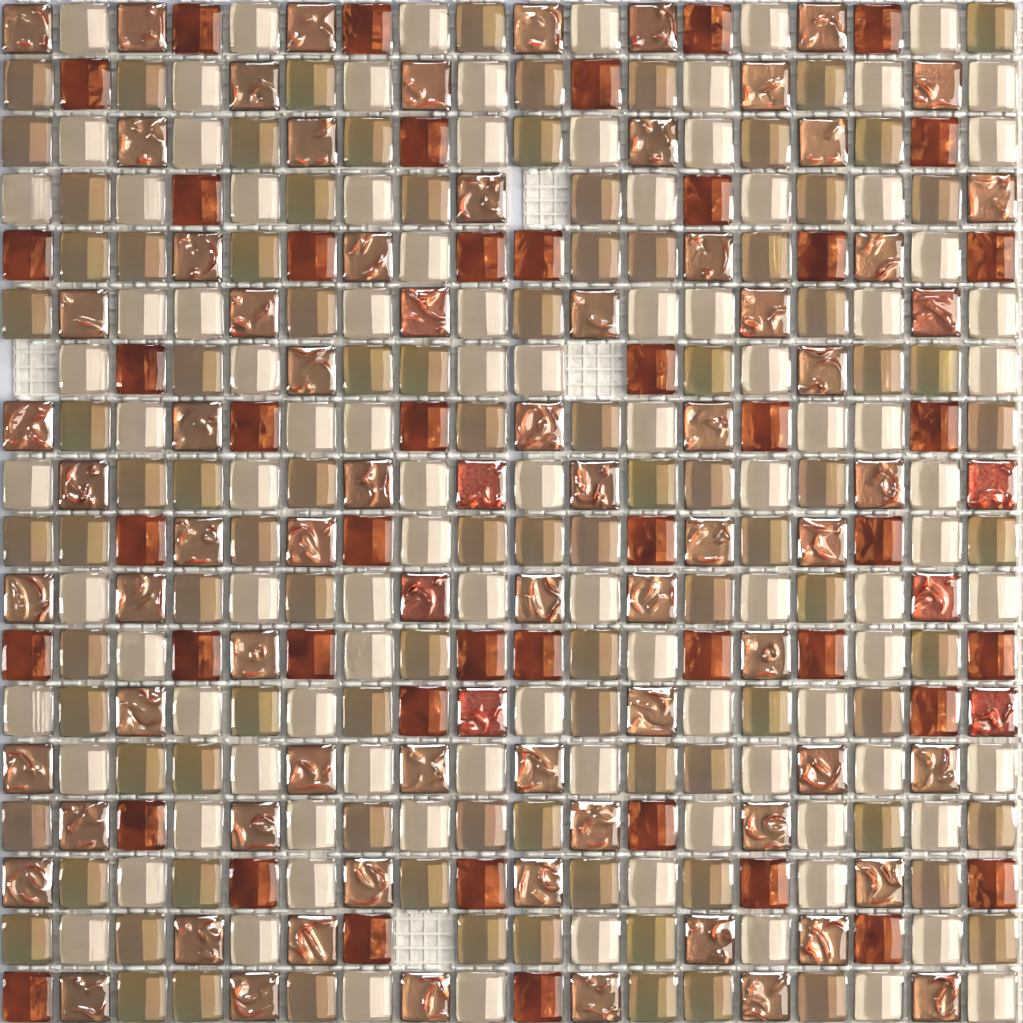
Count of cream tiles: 100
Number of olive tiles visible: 96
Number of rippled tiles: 78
